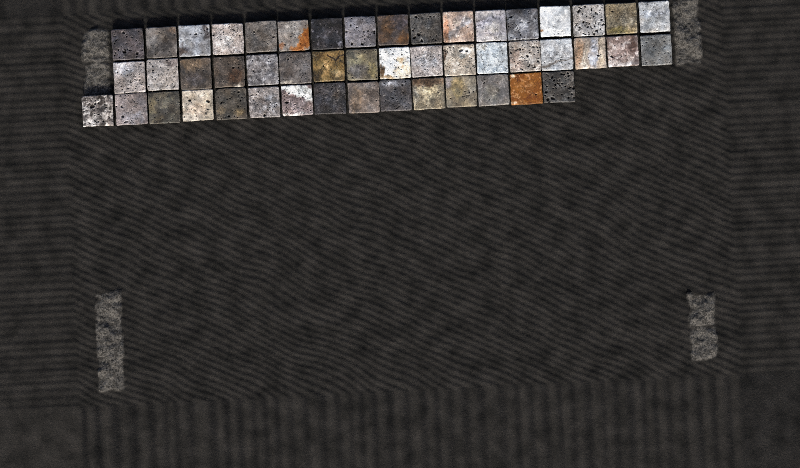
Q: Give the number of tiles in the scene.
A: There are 49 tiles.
